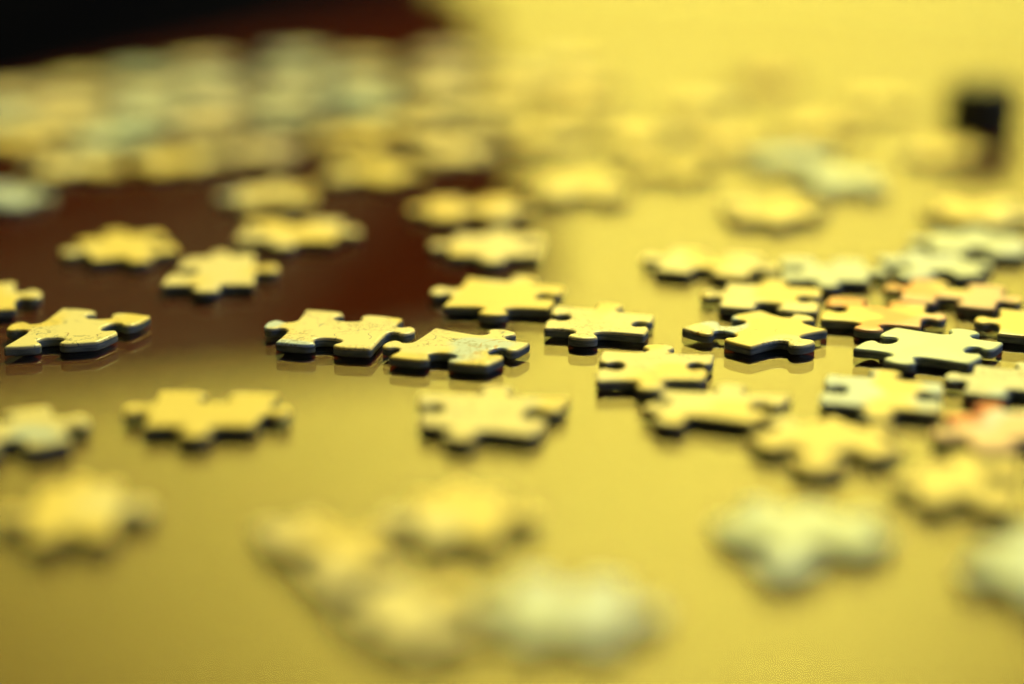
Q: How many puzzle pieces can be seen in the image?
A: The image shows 91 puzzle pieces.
